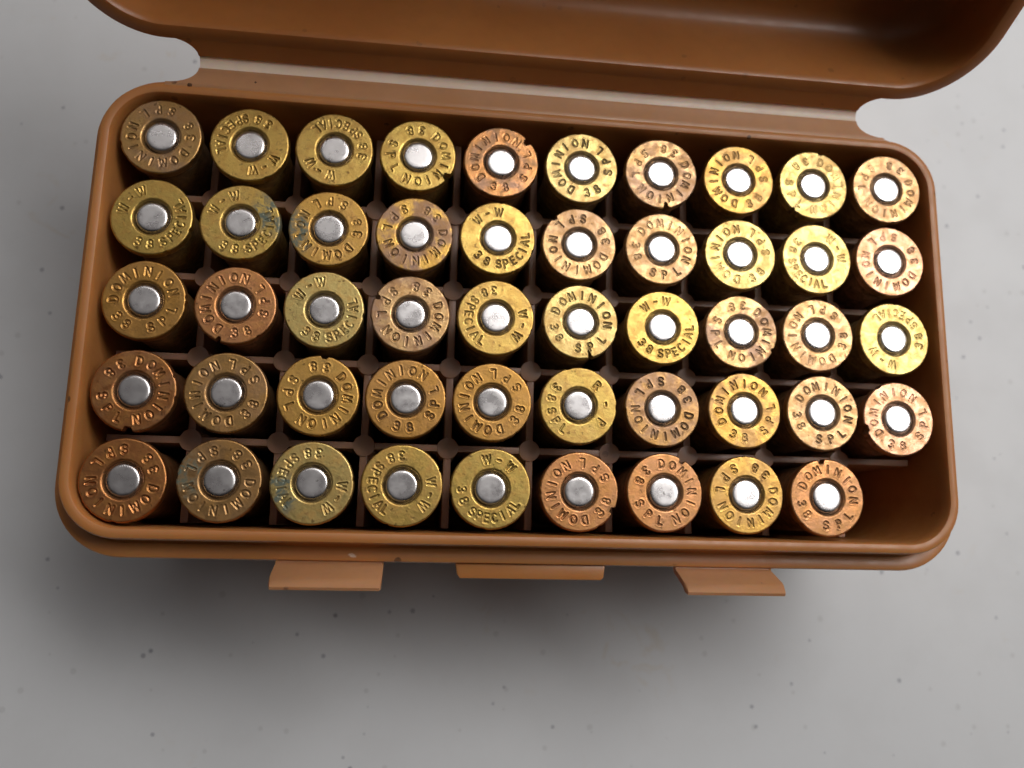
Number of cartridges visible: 49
